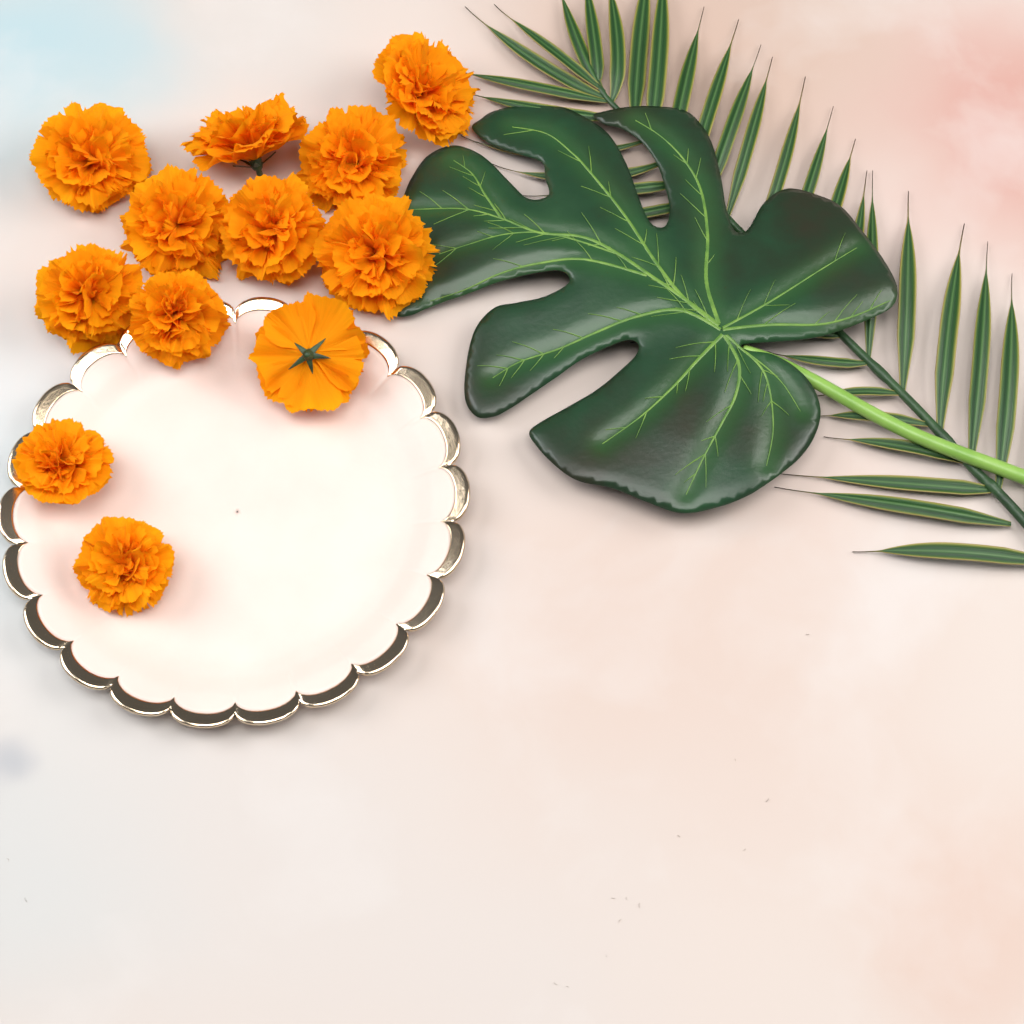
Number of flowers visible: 12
